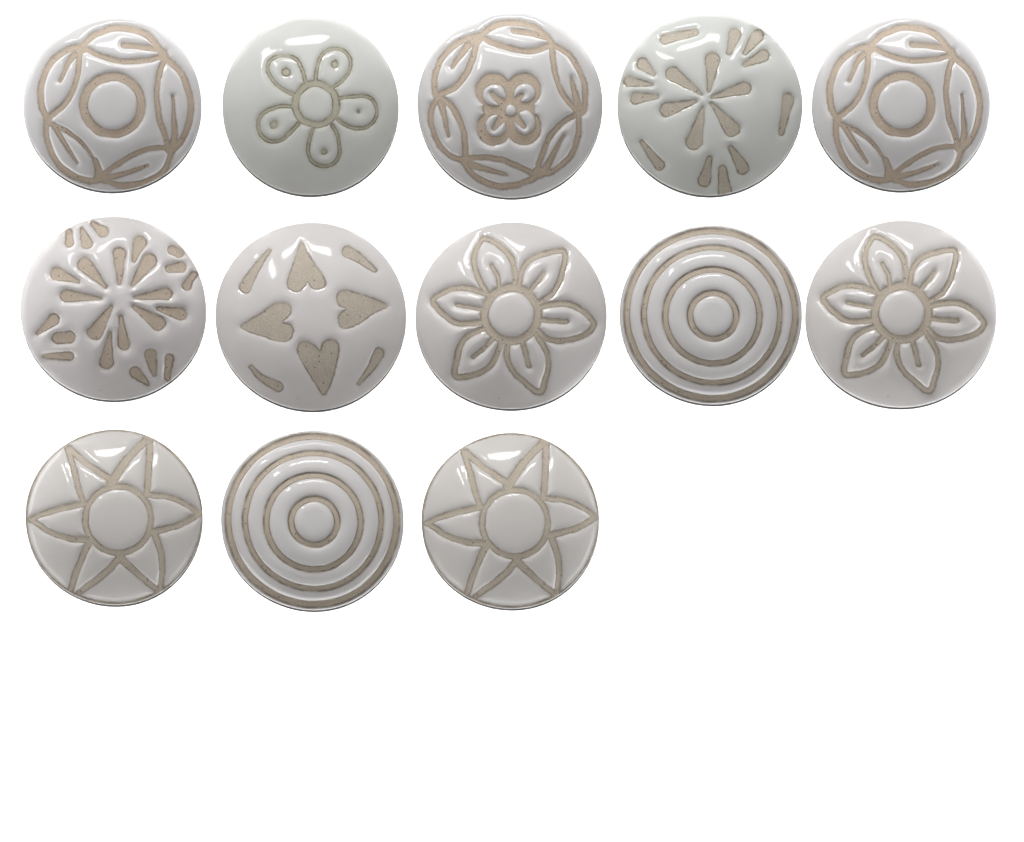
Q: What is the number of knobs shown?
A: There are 13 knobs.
